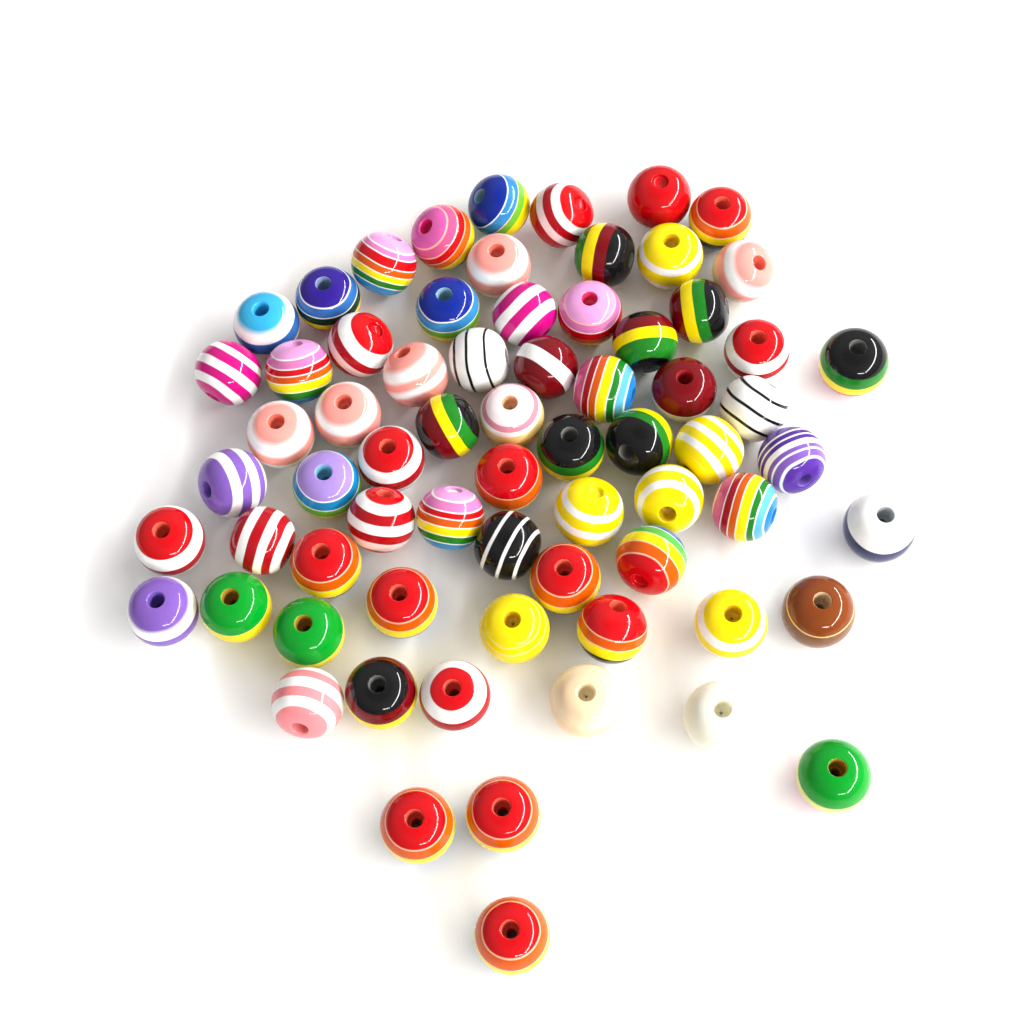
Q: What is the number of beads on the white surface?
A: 69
